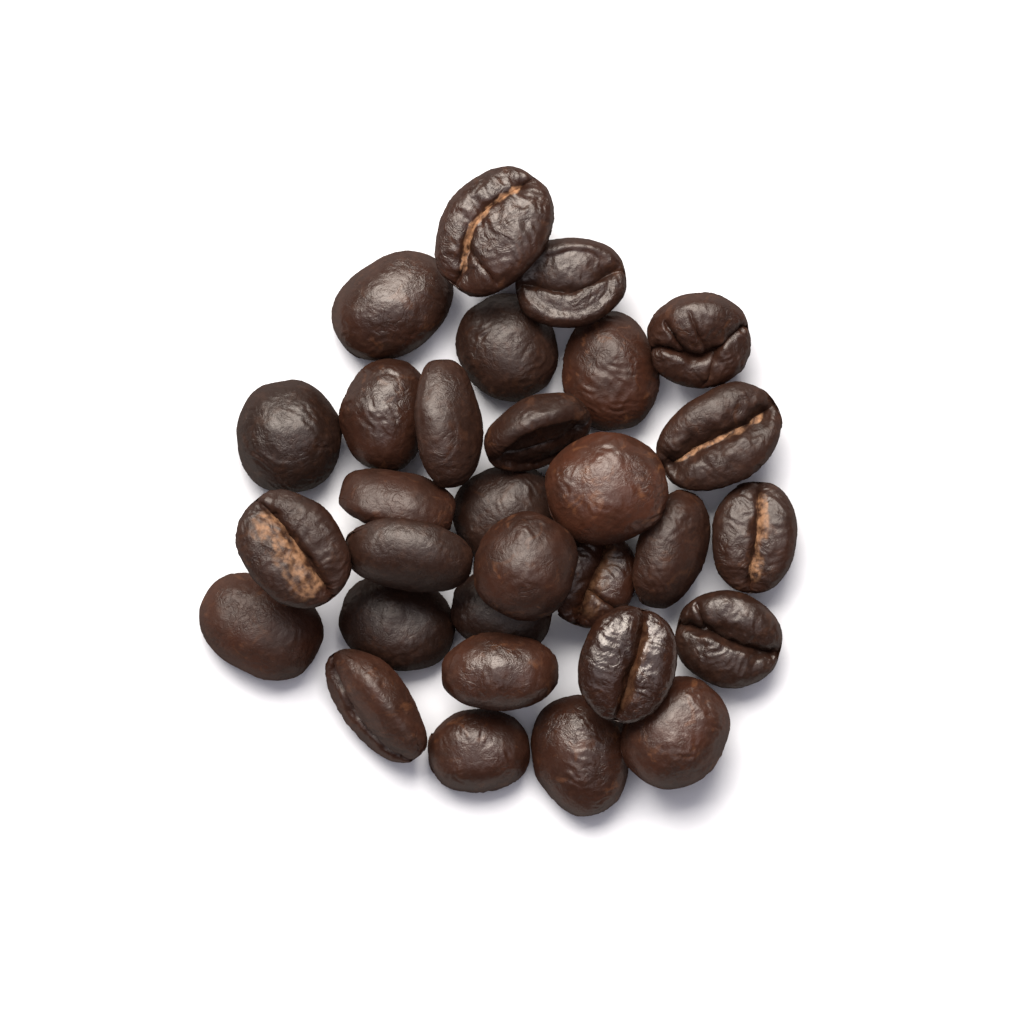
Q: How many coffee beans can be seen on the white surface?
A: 30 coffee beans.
